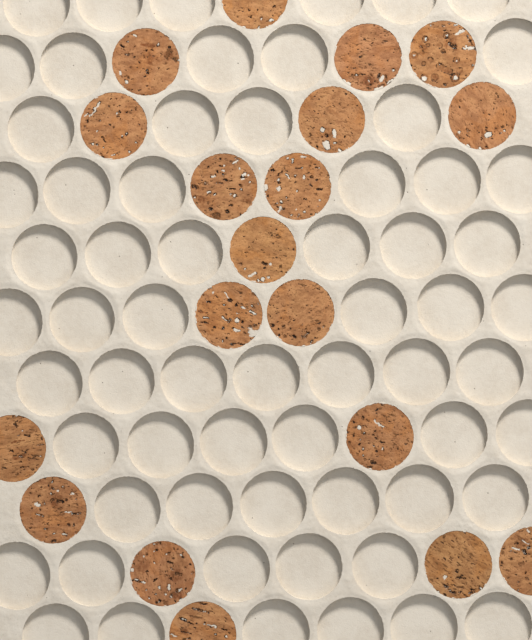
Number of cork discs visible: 19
